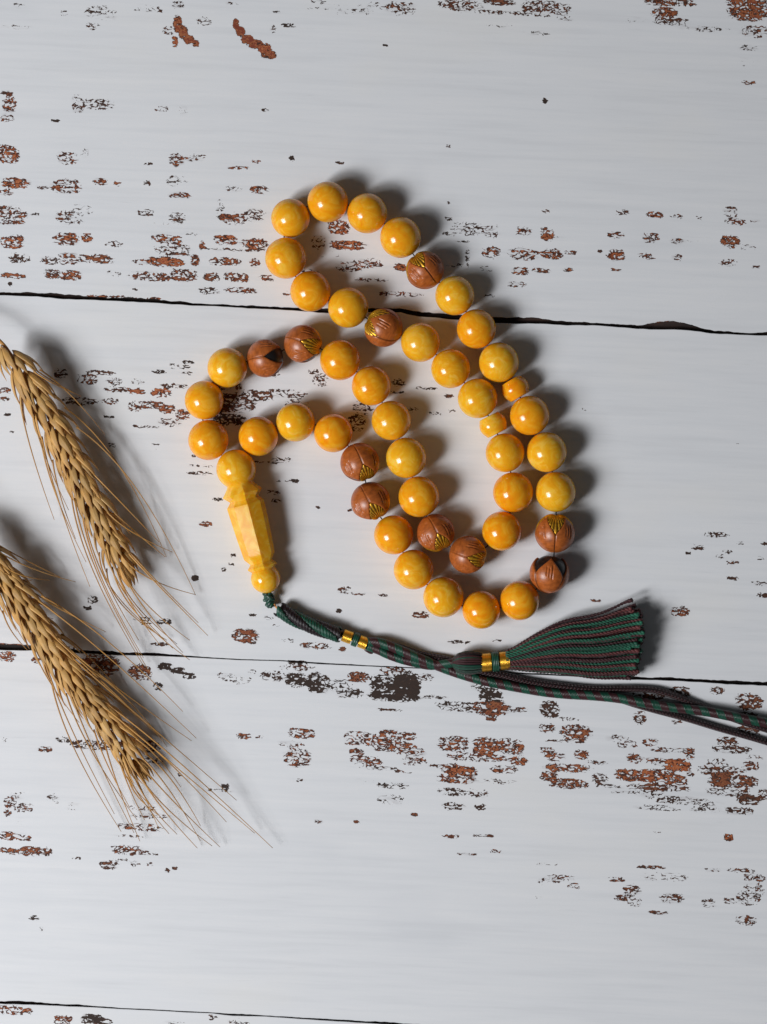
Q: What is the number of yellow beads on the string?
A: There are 37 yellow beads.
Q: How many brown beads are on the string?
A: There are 10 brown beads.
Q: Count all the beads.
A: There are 47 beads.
